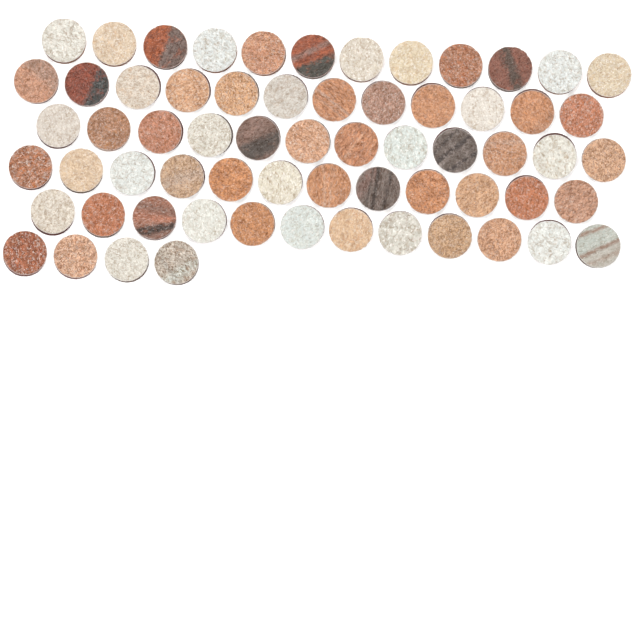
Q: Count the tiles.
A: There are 64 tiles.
